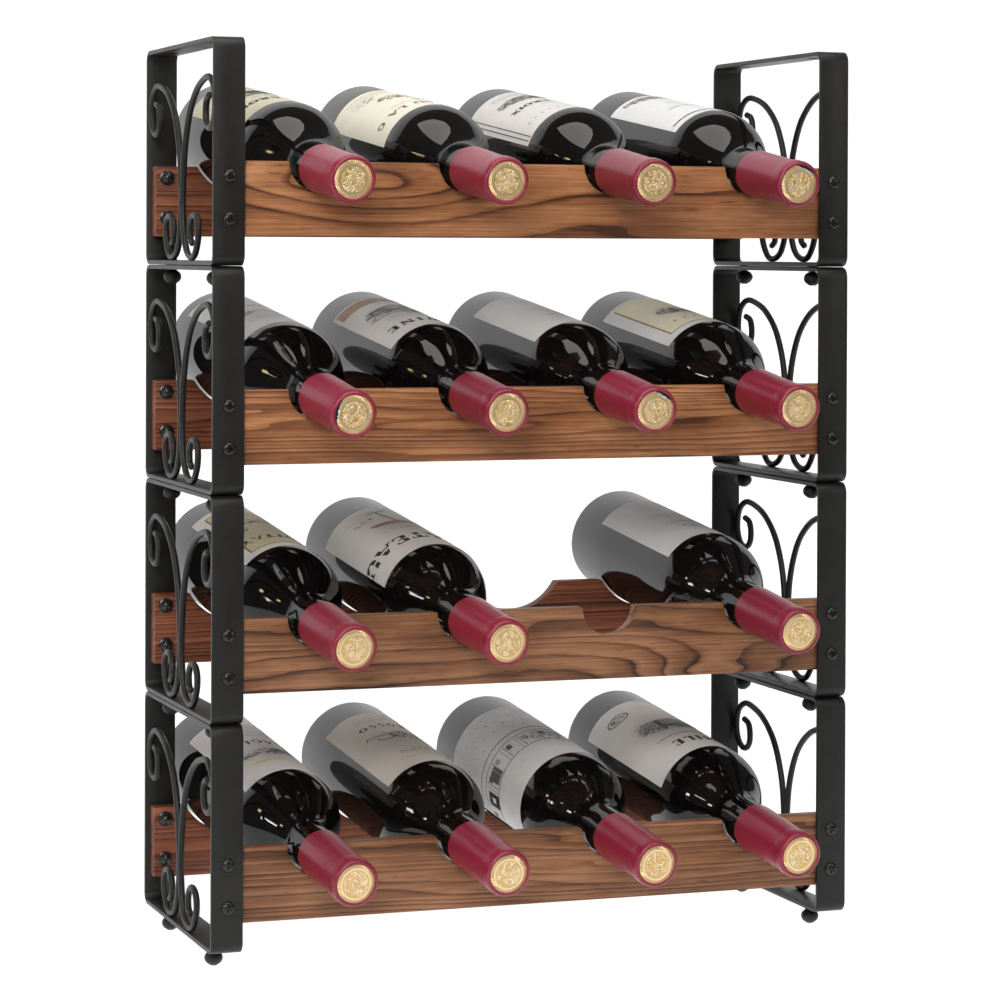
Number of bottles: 15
